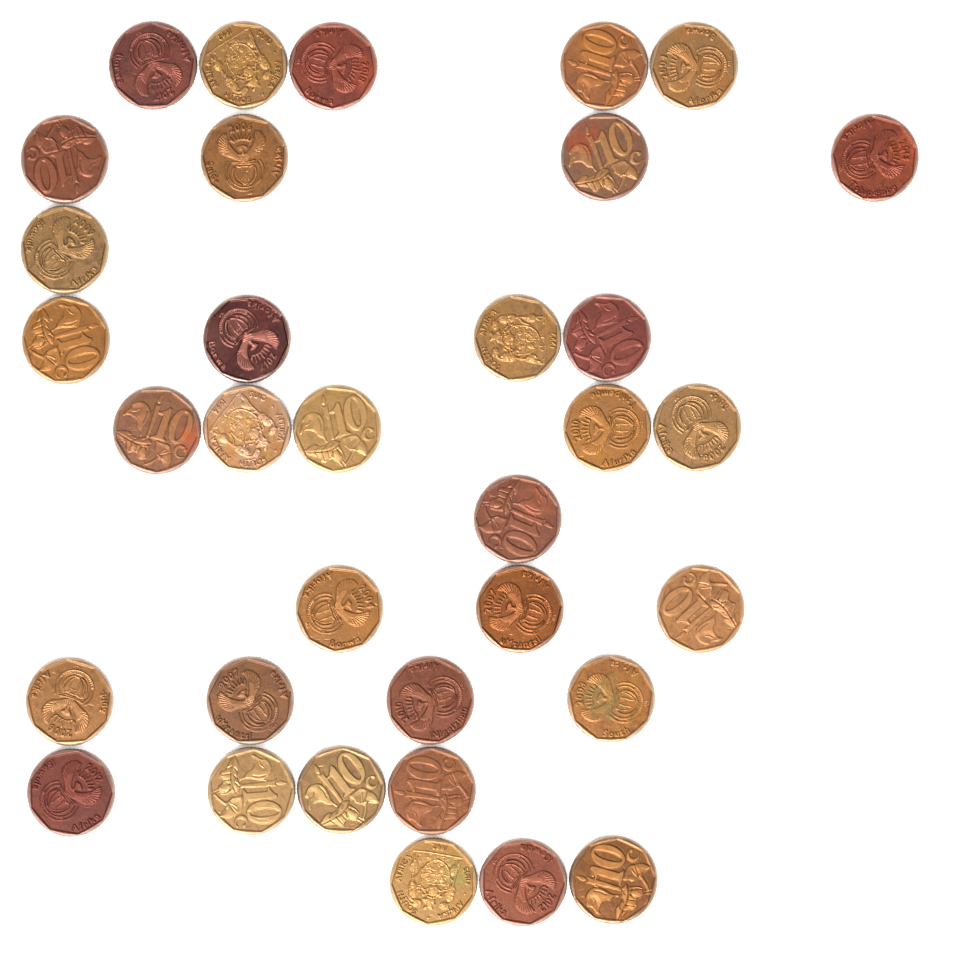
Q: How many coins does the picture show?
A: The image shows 34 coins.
